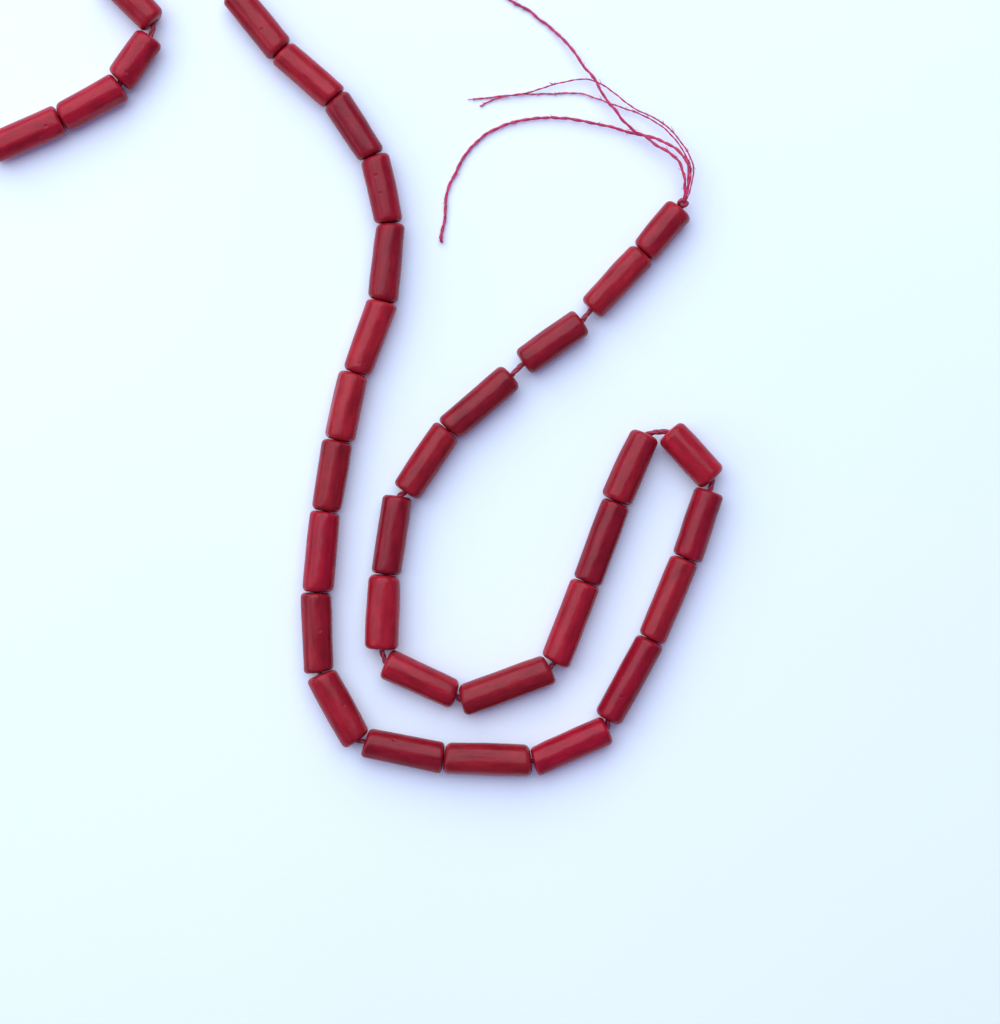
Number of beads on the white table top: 34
